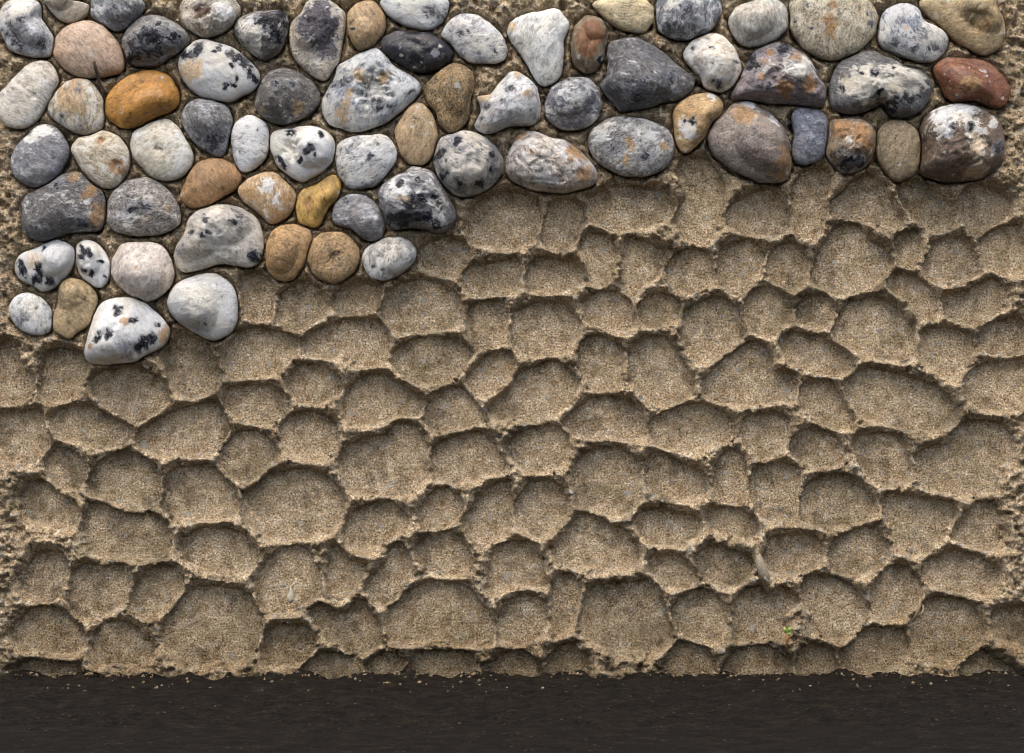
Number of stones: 69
